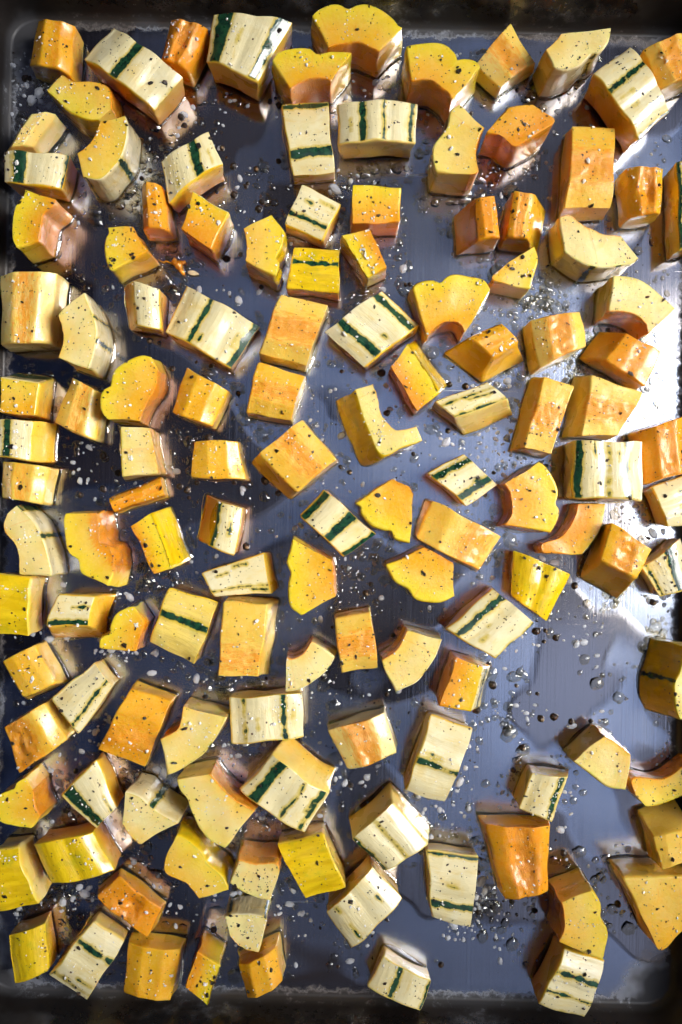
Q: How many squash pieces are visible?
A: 130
